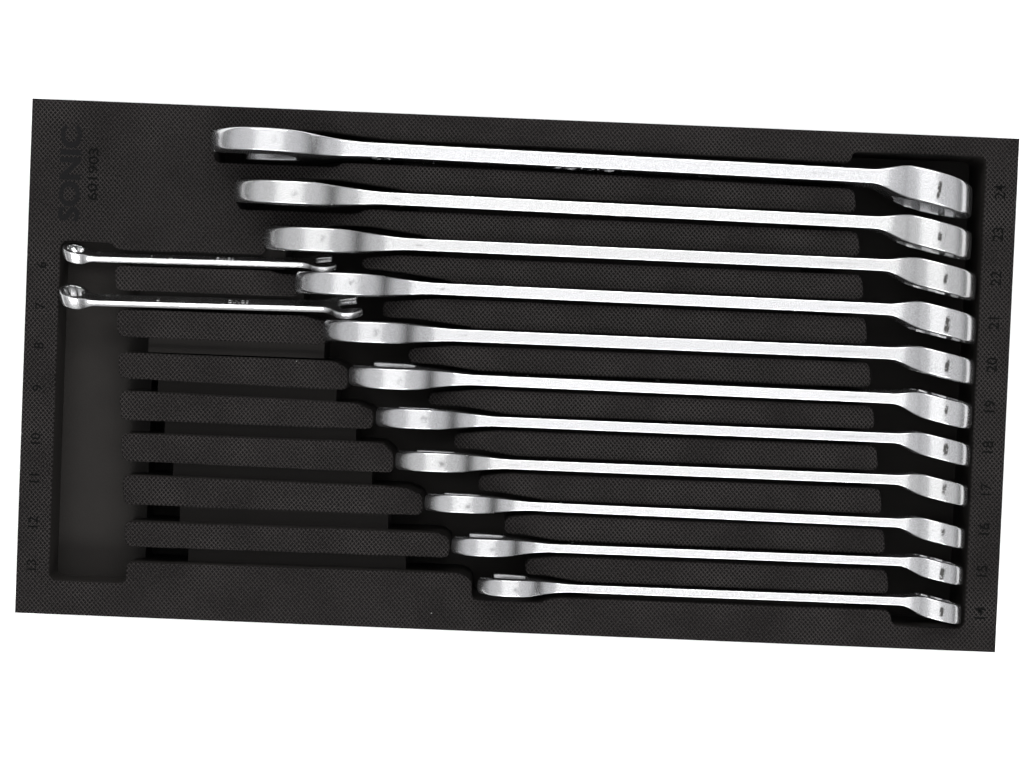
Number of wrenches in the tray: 13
